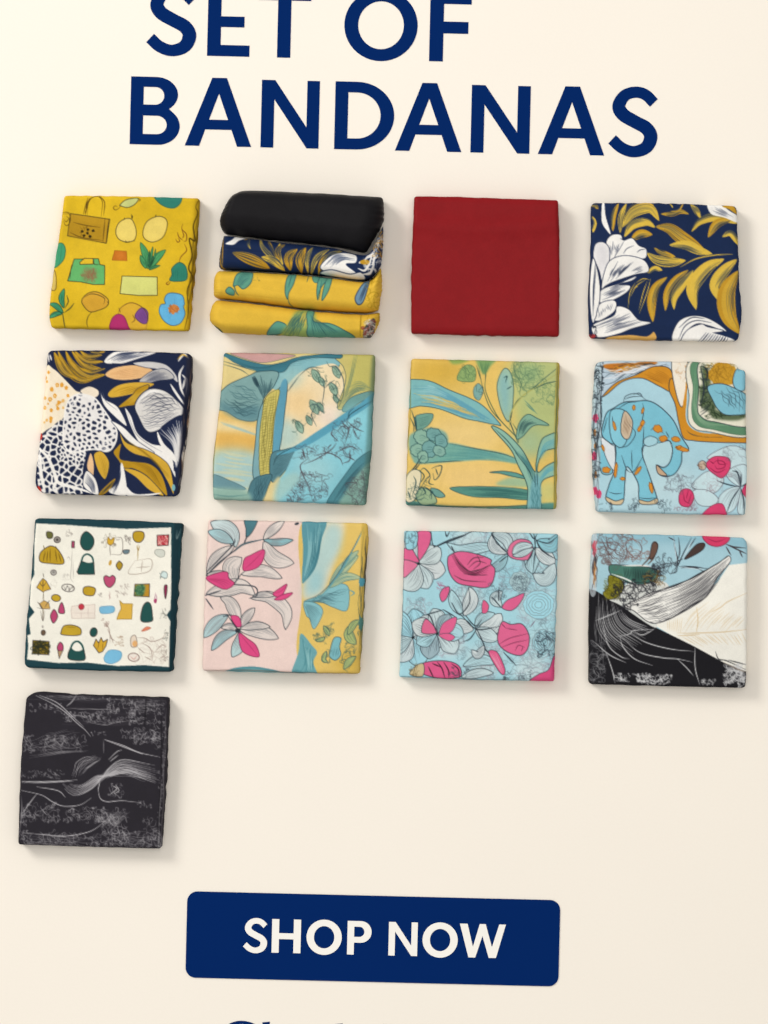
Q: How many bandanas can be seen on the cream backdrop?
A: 16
